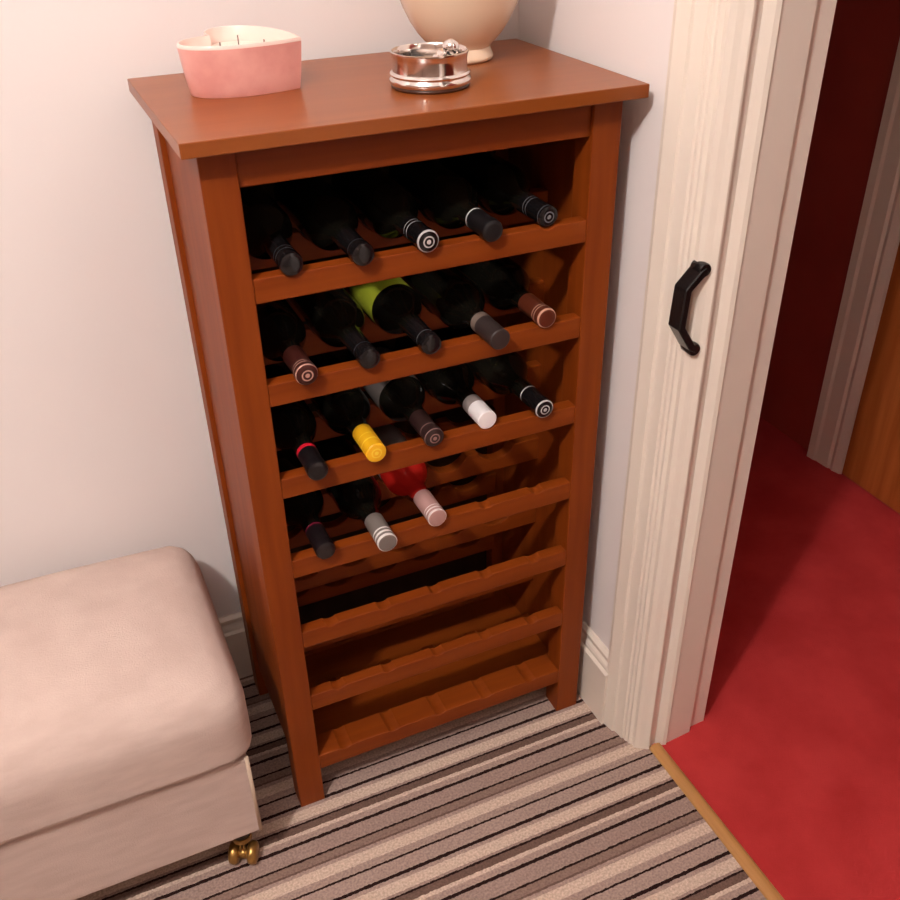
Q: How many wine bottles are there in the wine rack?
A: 18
